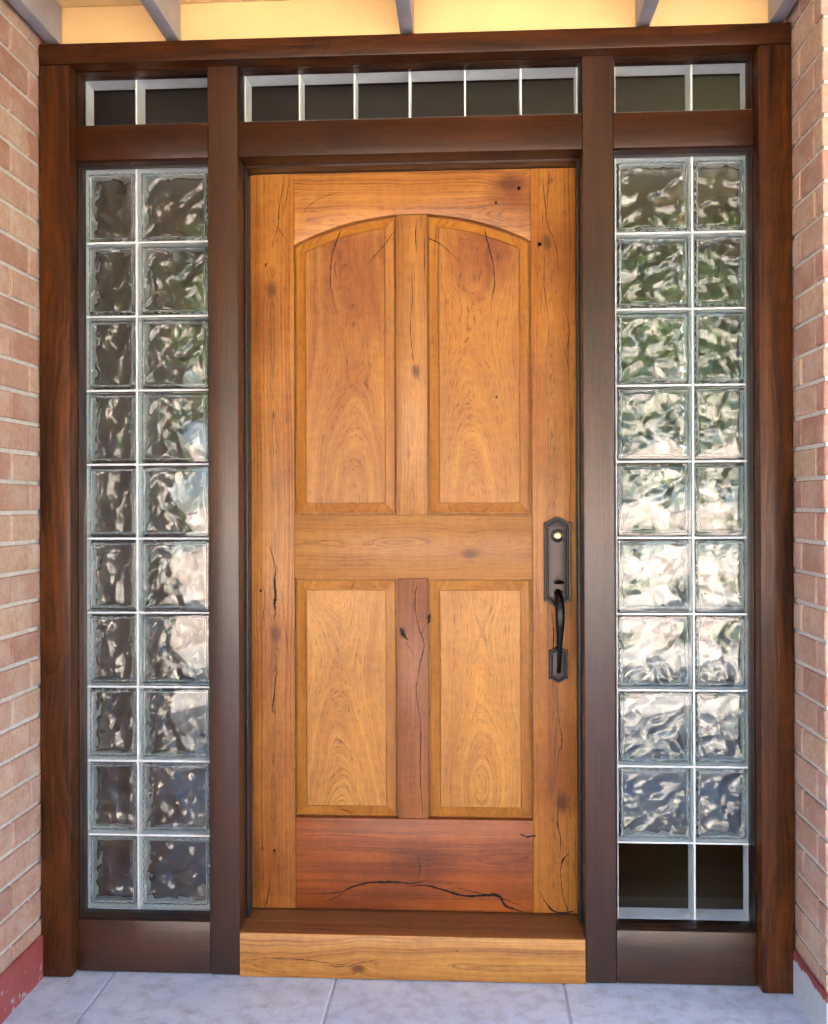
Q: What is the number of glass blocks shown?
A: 38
